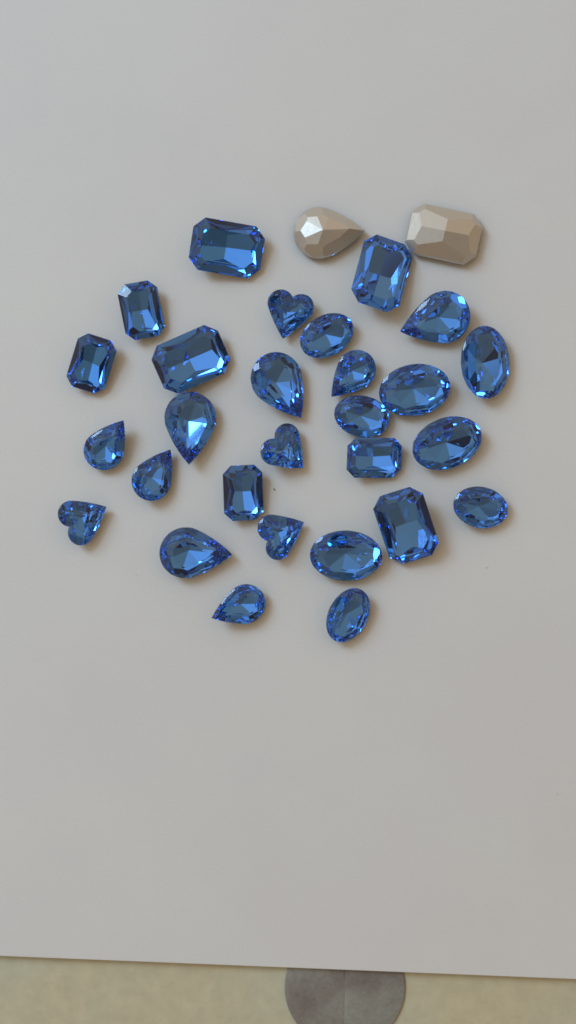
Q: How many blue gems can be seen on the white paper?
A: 28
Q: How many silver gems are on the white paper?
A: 2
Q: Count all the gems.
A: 30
